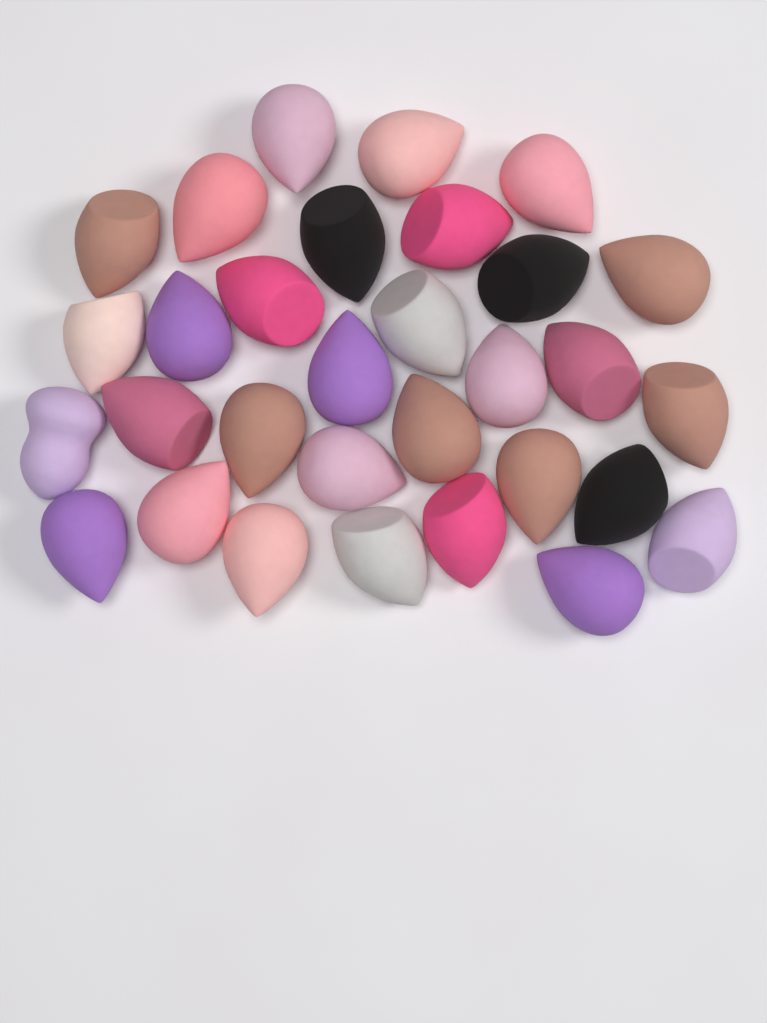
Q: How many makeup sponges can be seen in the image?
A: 31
